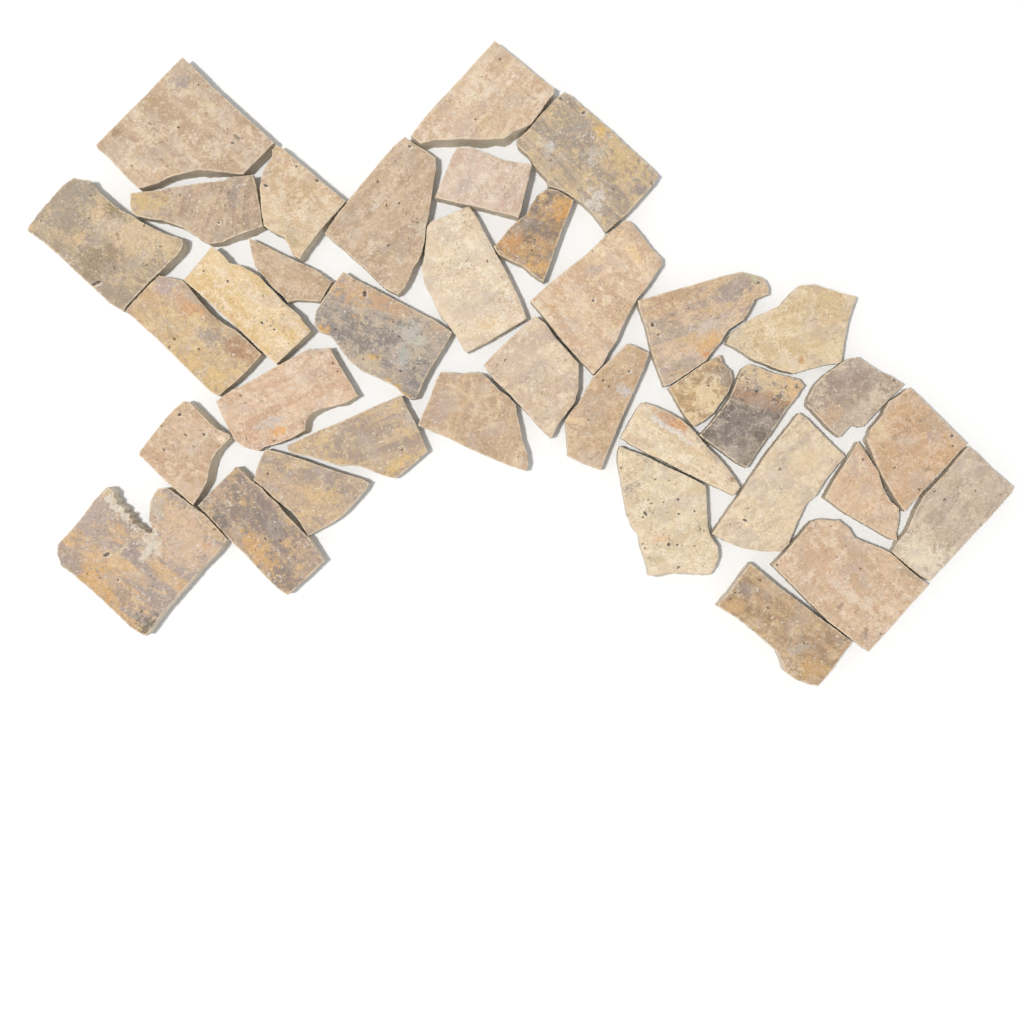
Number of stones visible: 37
